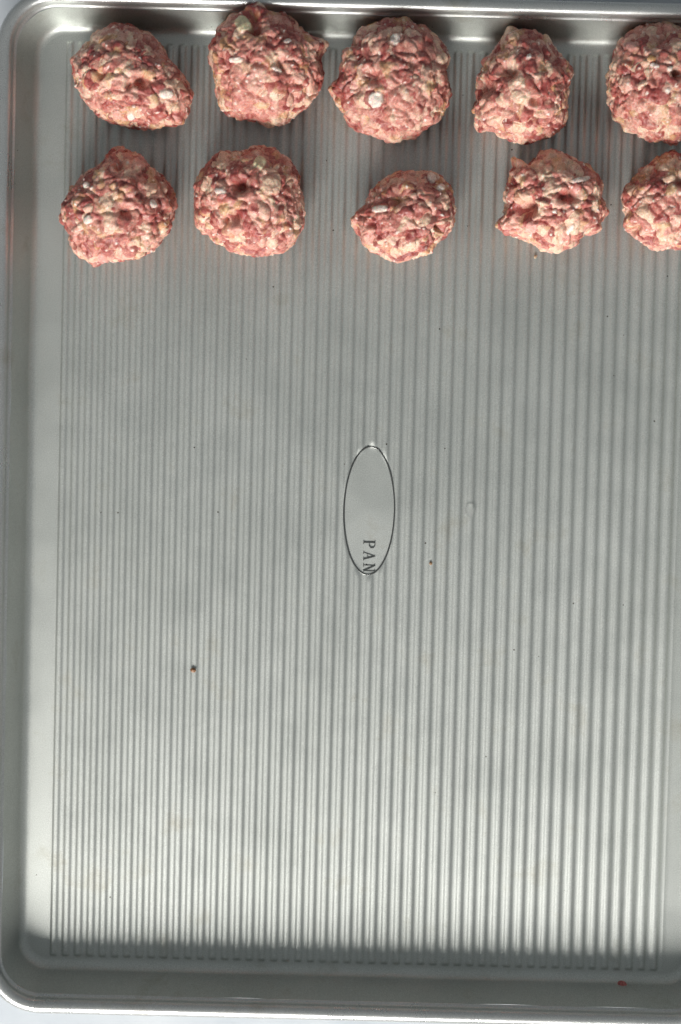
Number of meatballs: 10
